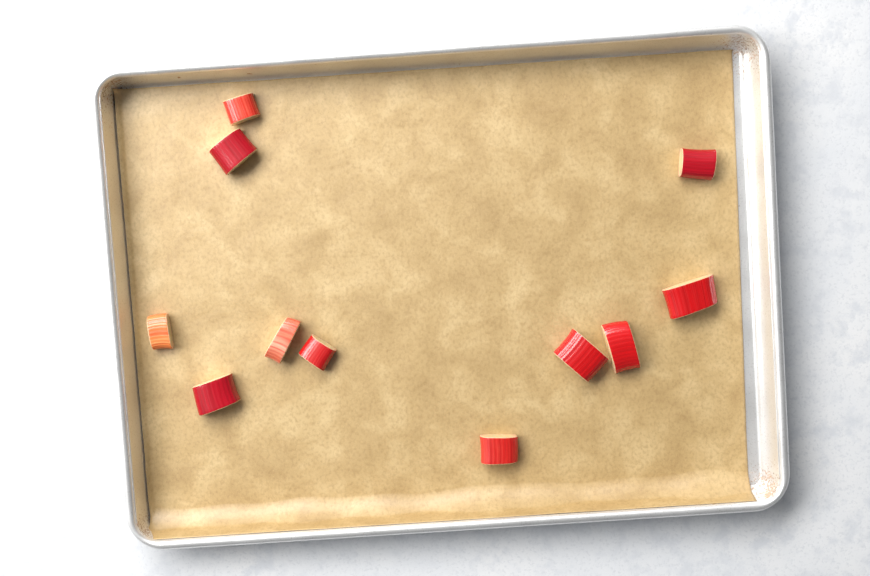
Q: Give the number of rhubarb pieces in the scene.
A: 11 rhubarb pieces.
